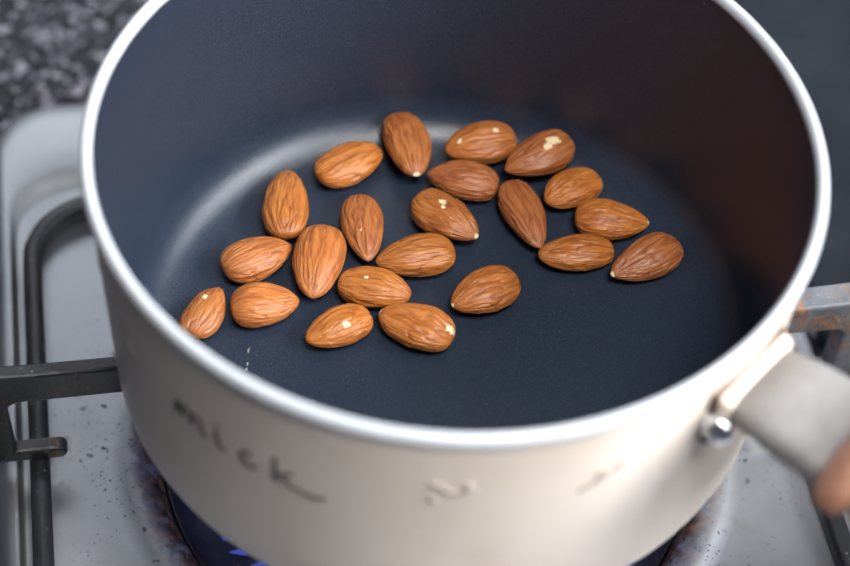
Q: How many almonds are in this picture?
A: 22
